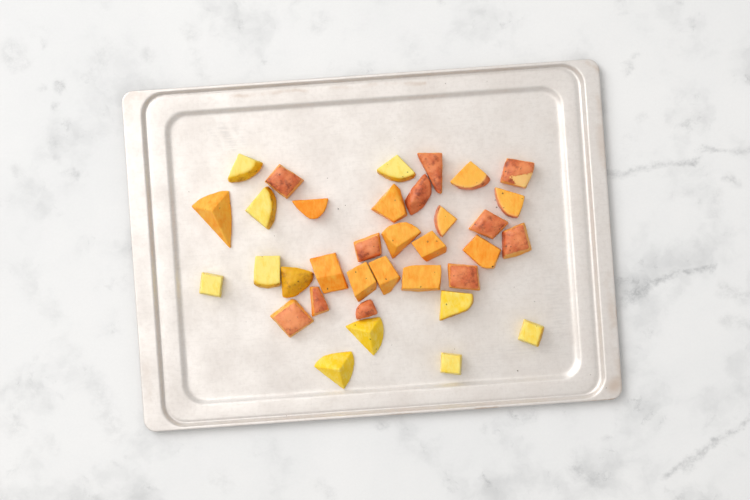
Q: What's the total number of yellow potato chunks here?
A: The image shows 11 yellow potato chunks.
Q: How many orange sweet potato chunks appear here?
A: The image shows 24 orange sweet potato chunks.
